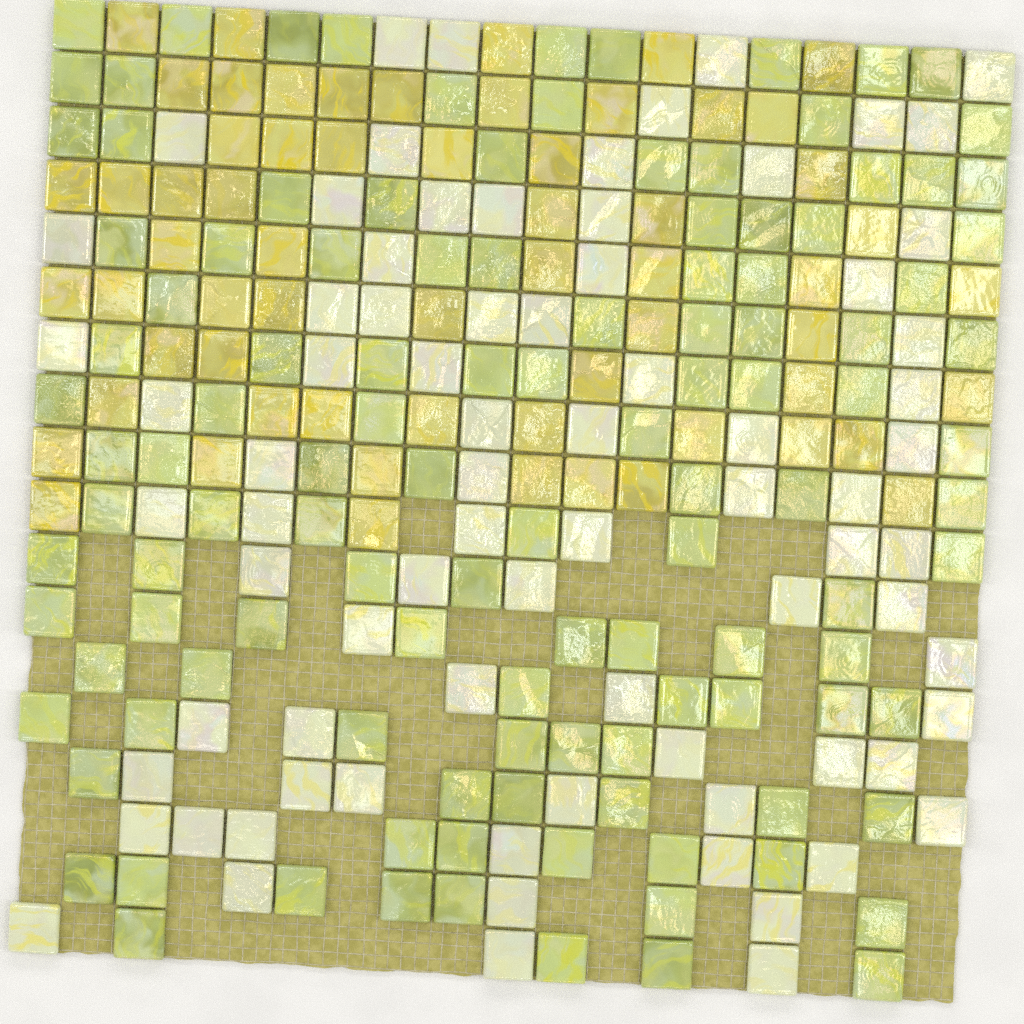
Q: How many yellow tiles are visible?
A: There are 62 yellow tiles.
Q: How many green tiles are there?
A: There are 117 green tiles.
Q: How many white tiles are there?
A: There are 78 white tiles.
